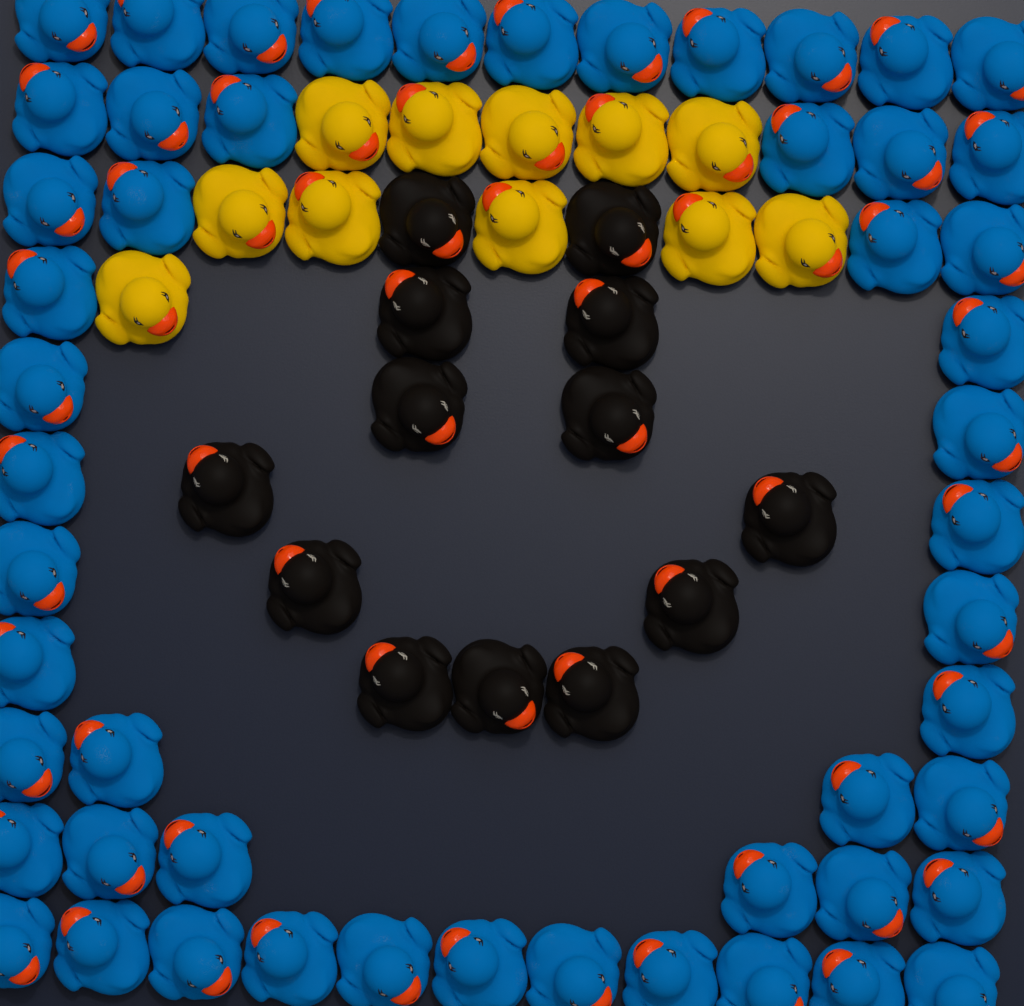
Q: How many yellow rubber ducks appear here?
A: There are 11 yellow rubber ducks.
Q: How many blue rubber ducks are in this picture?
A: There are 52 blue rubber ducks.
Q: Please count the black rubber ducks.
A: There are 13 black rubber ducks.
